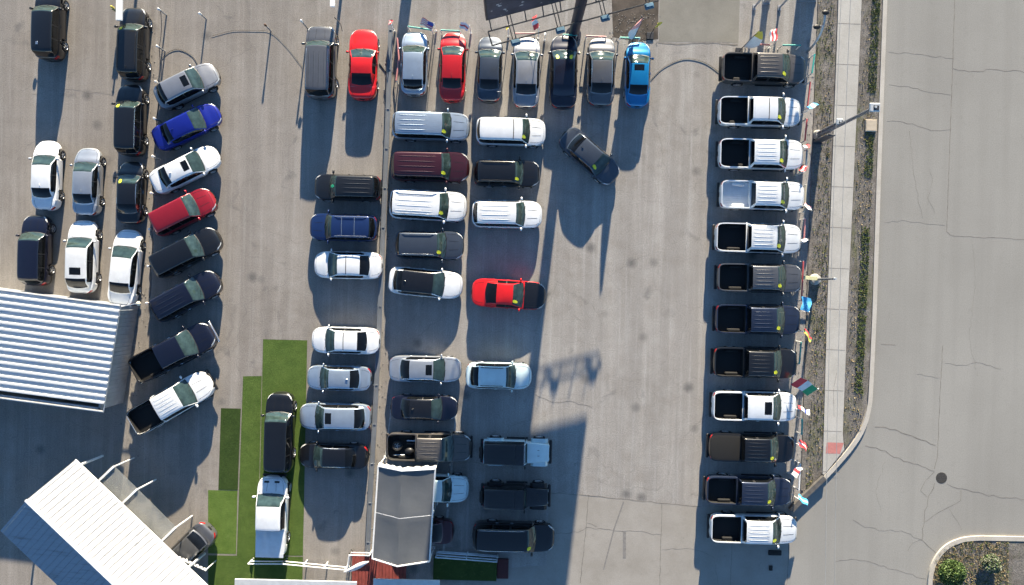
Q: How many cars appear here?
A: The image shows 51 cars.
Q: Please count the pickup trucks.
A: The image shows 16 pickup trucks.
